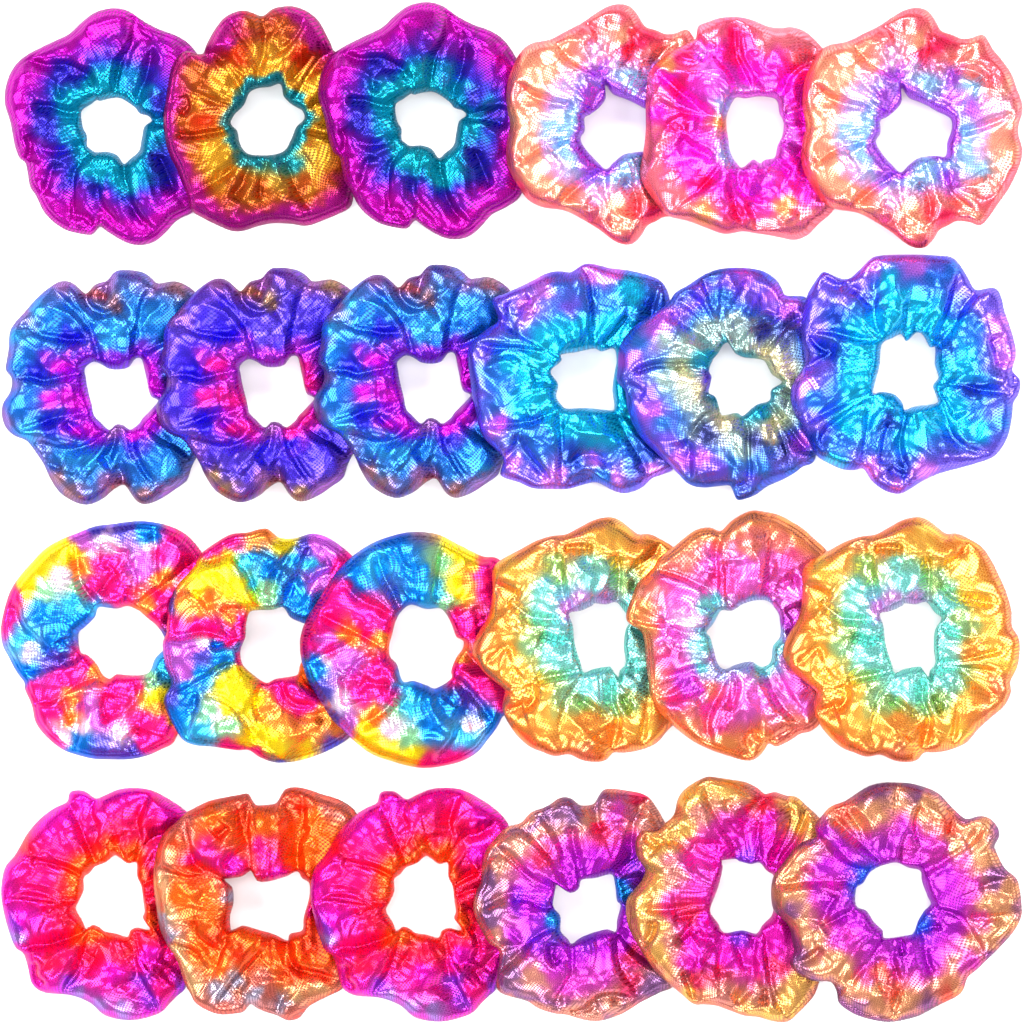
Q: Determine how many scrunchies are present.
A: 24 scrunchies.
